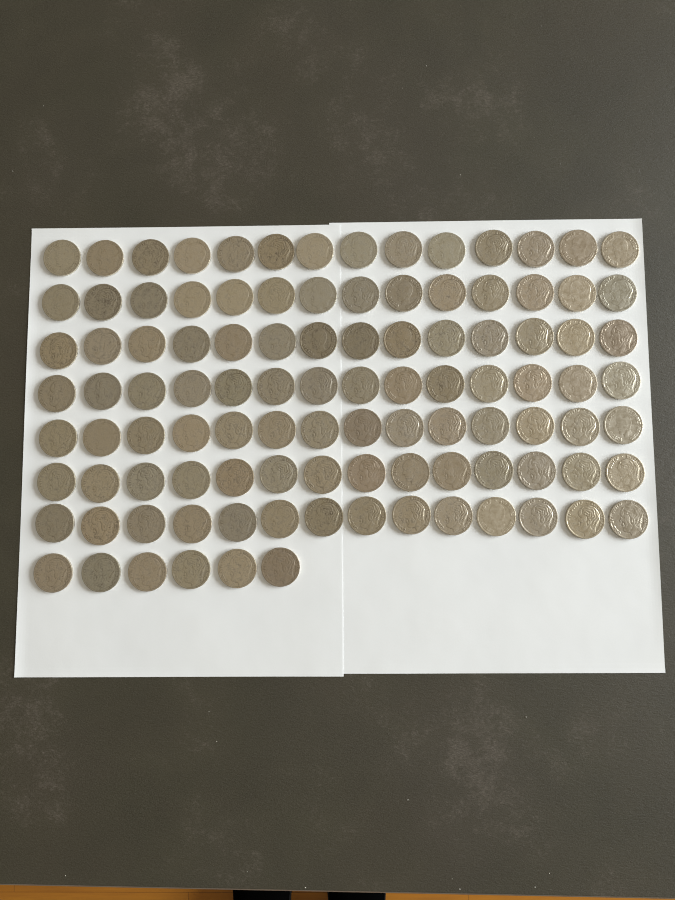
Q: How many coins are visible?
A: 104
